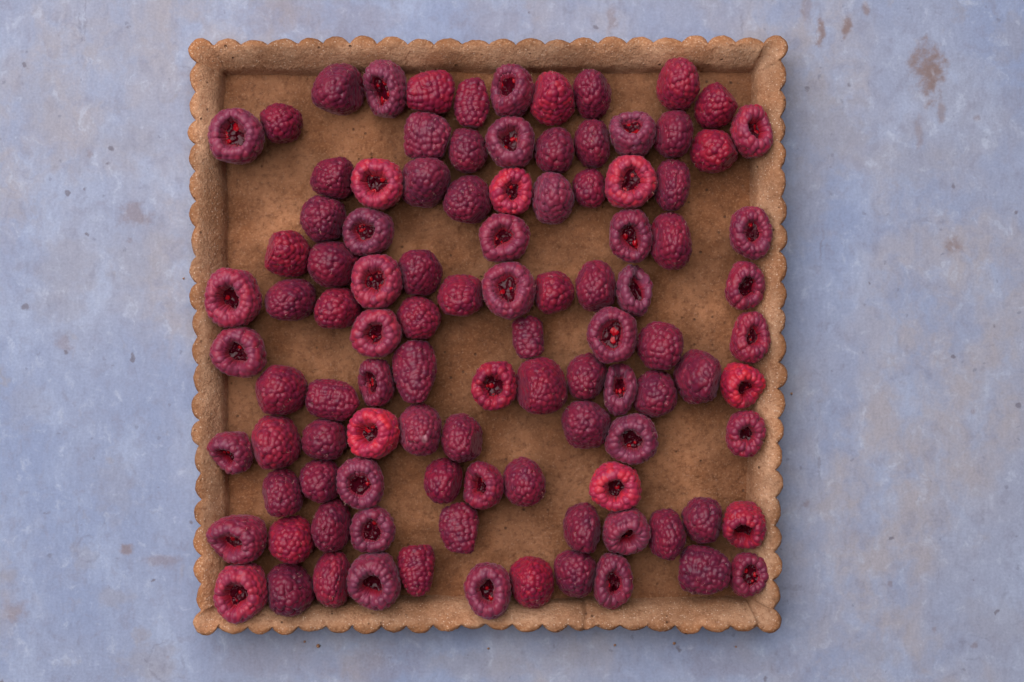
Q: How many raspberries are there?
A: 103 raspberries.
